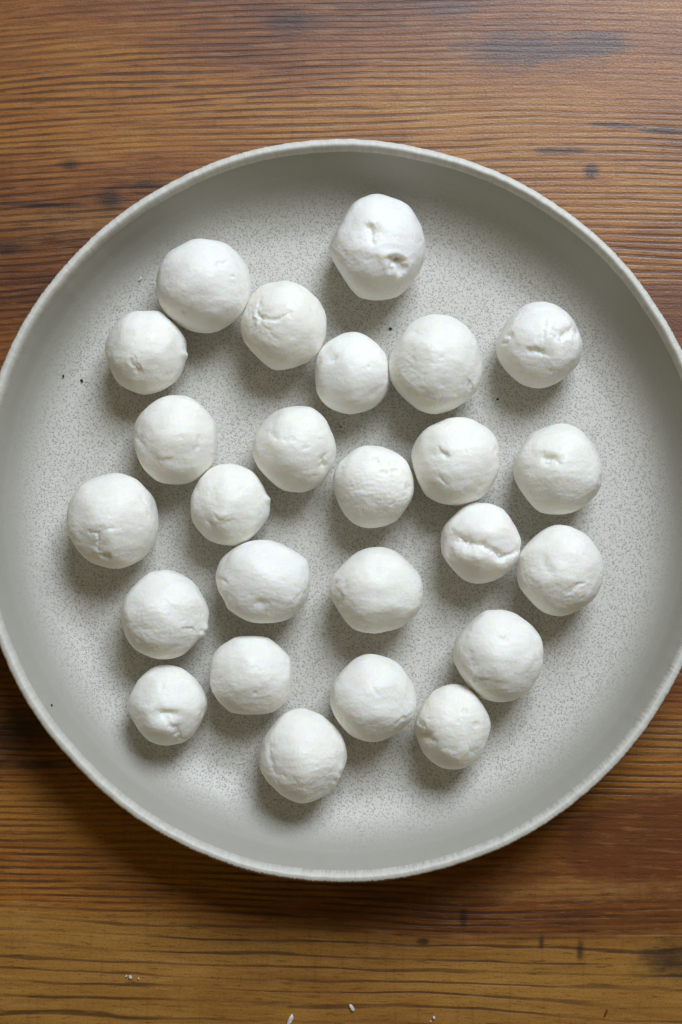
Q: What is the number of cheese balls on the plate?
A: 25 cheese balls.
